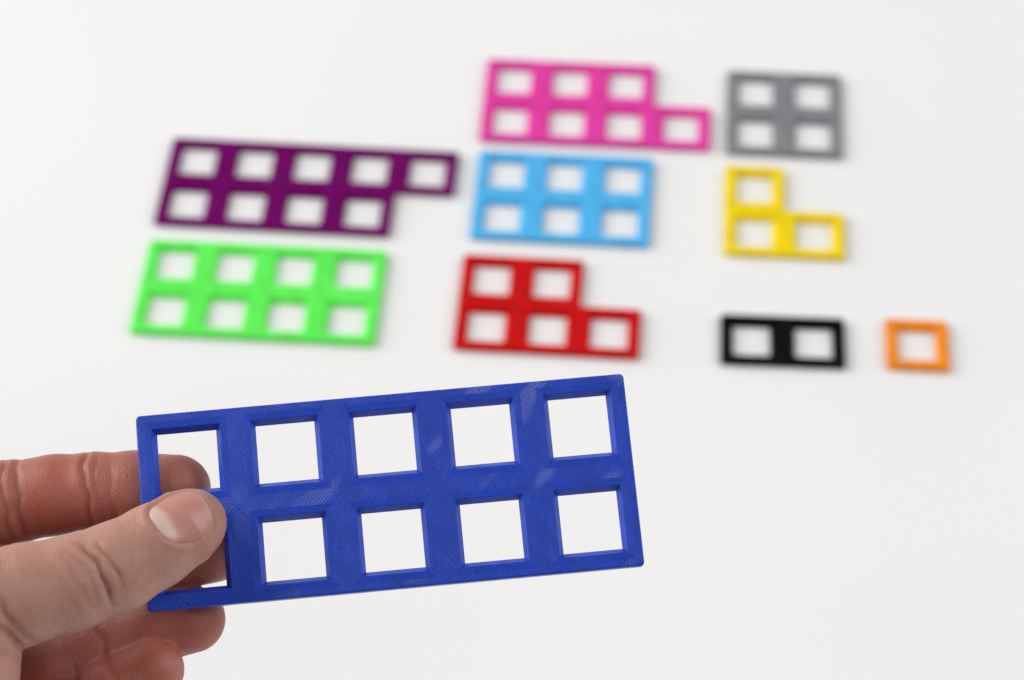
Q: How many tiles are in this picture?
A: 10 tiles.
